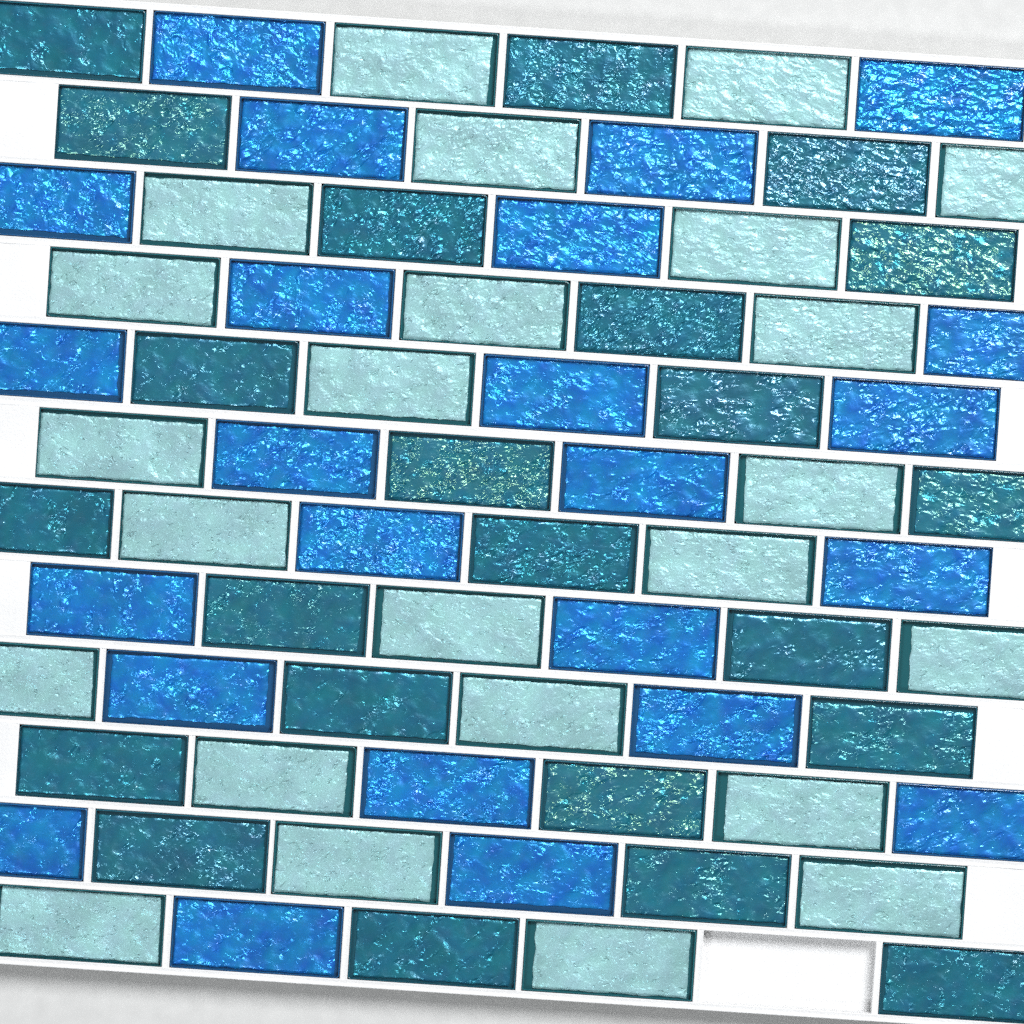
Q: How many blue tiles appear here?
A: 24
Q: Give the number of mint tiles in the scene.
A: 24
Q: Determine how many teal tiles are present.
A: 23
